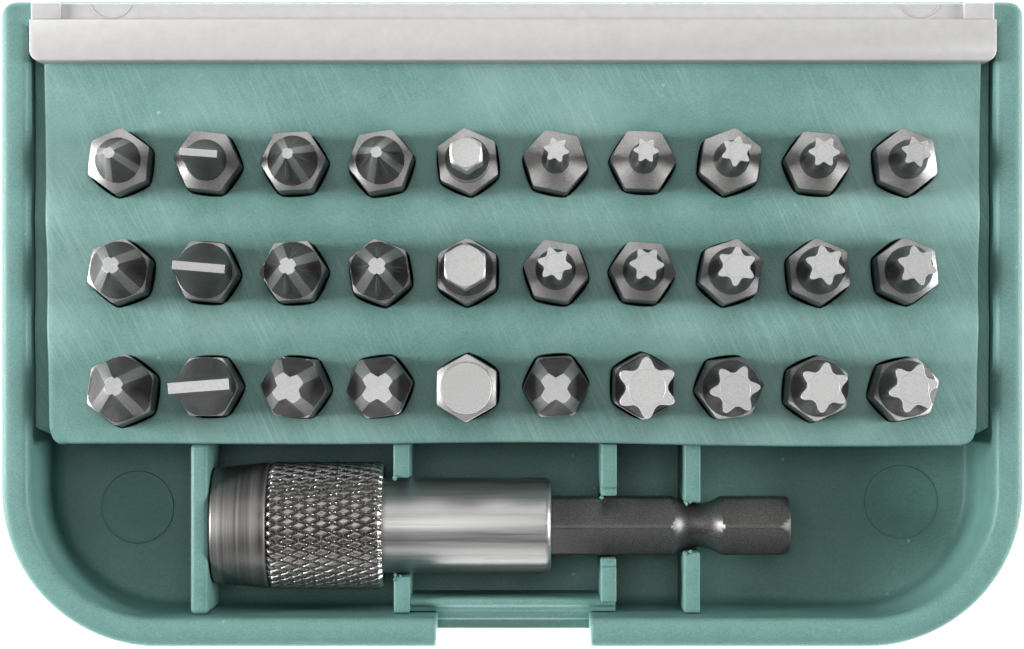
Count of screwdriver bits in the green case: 30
